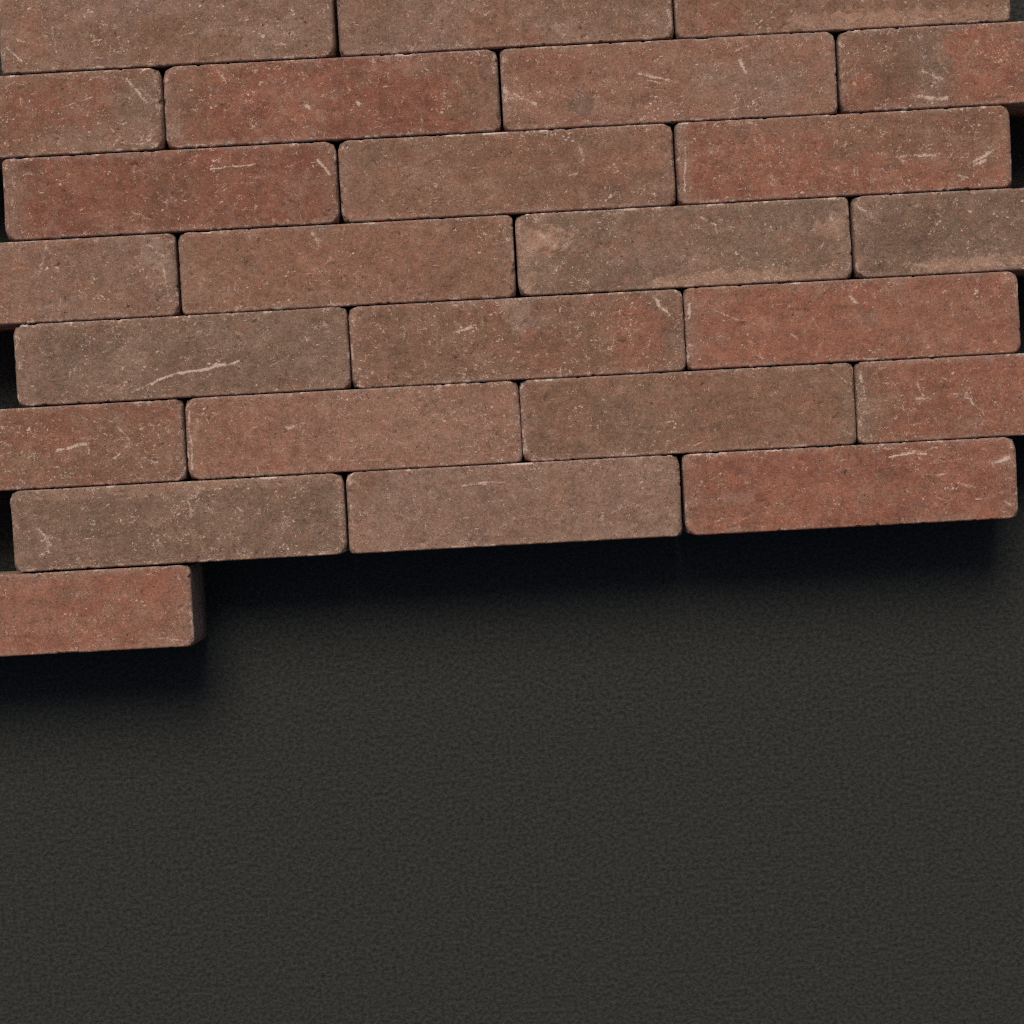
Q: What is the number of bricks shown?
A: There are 25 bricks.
